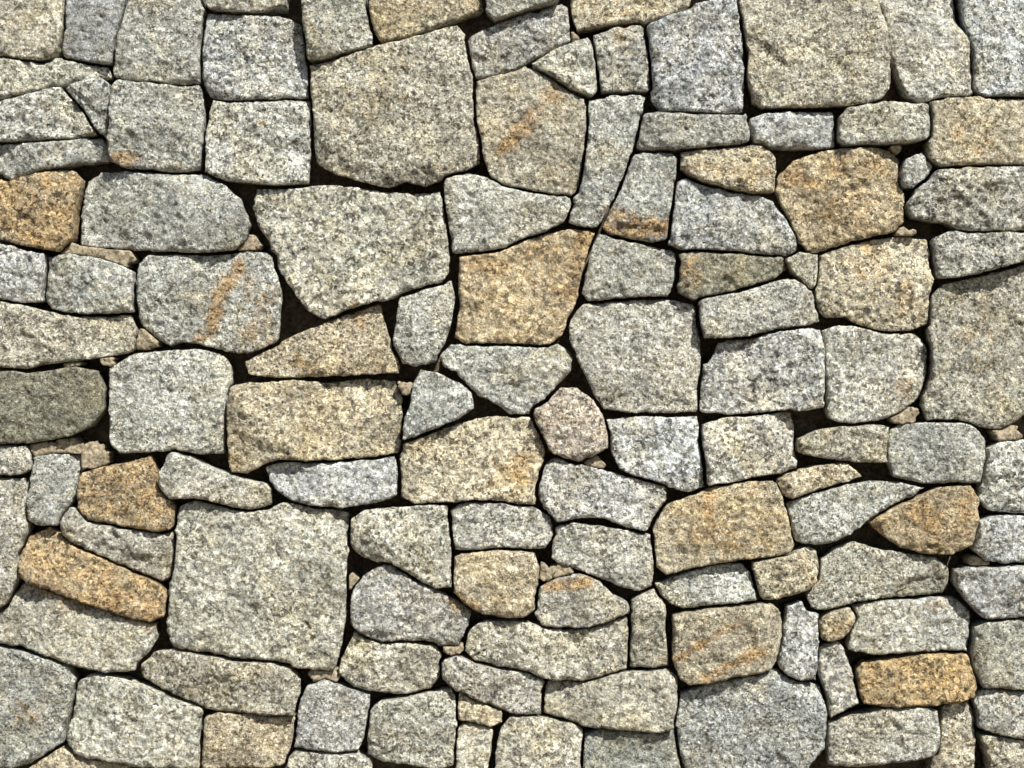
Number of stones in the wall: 123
